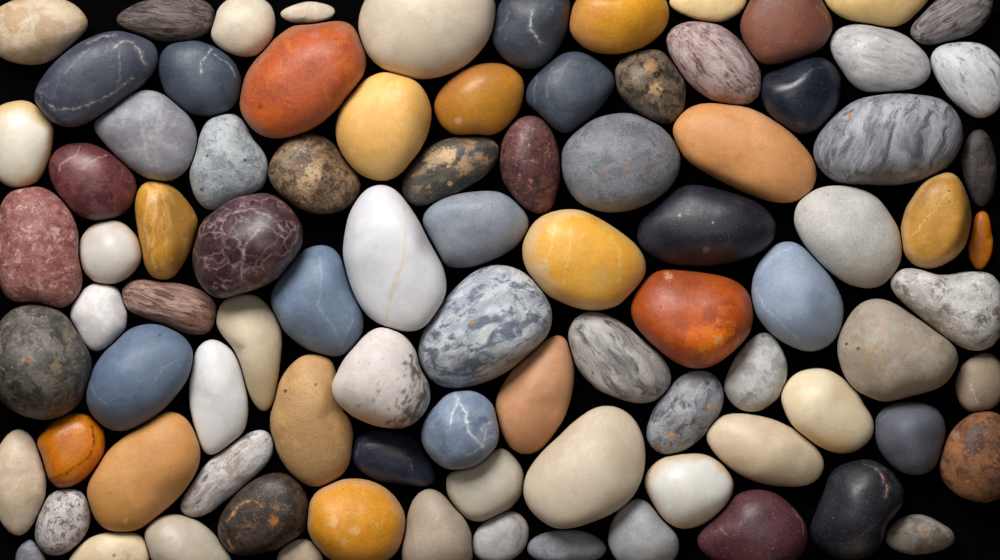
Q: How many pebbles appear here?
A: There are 90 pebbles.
